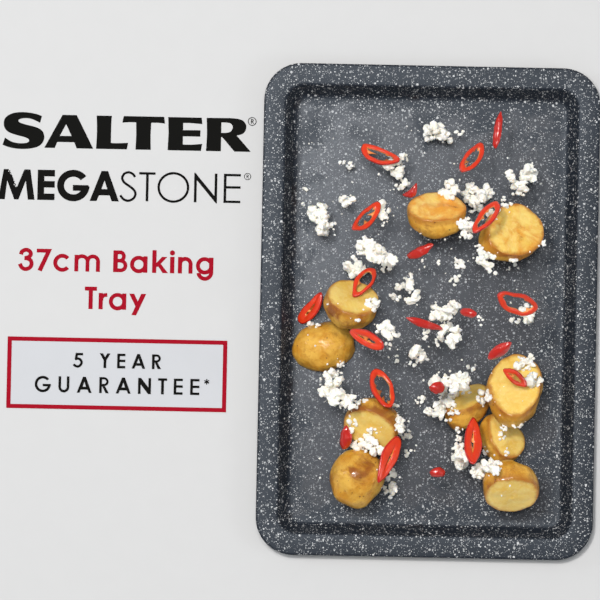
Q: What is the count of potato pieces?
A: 10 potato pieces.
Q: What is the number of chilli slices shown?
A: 21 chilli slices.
